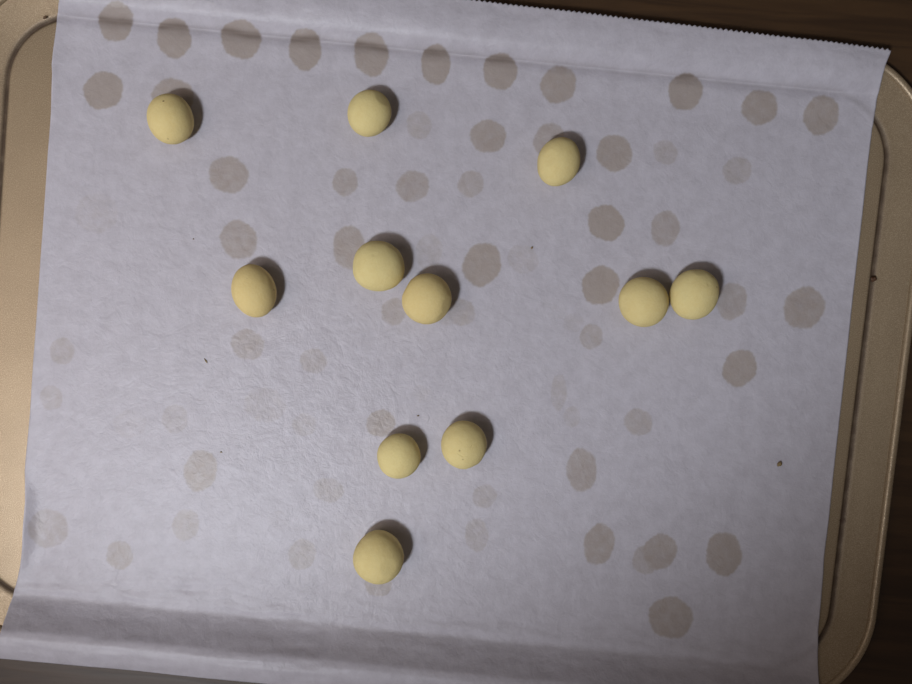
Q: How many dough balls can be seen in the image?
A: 11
